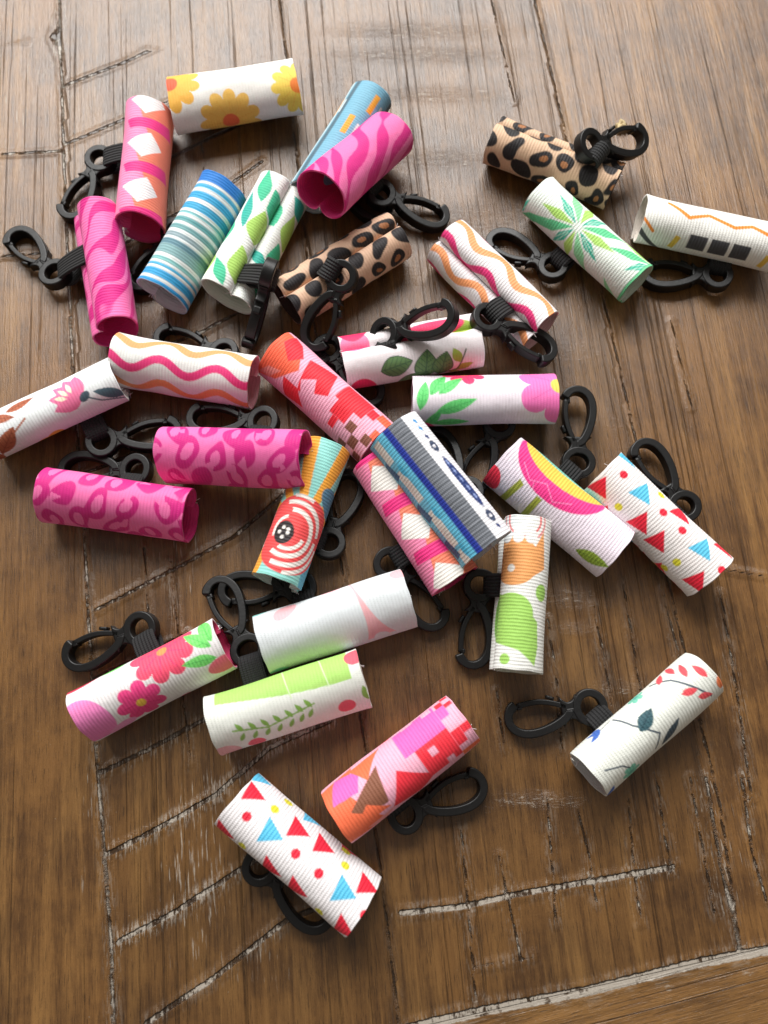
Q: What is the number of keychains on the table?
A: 31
